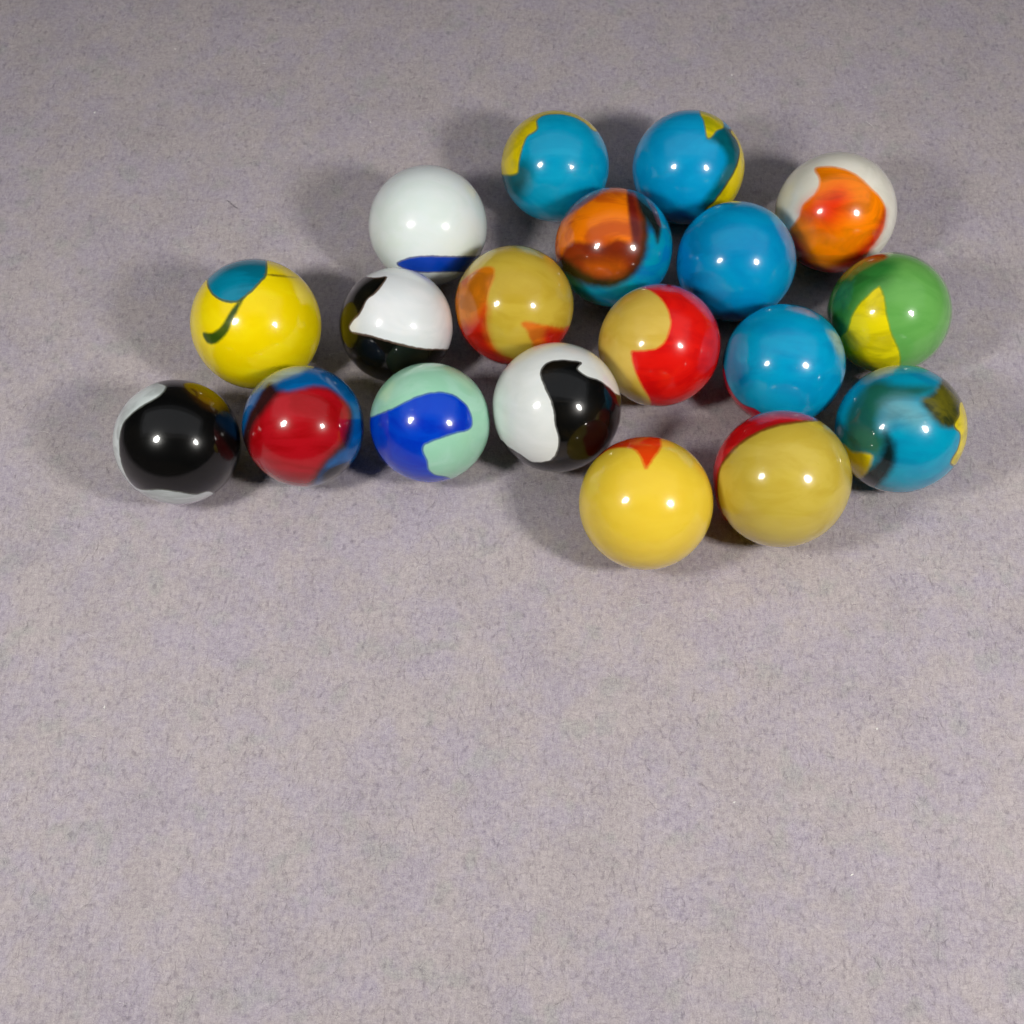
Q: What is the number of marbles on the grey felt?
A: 19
